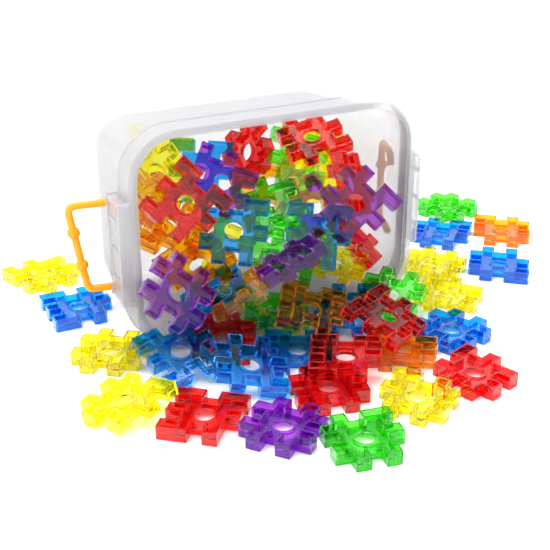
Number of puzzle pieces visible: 57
